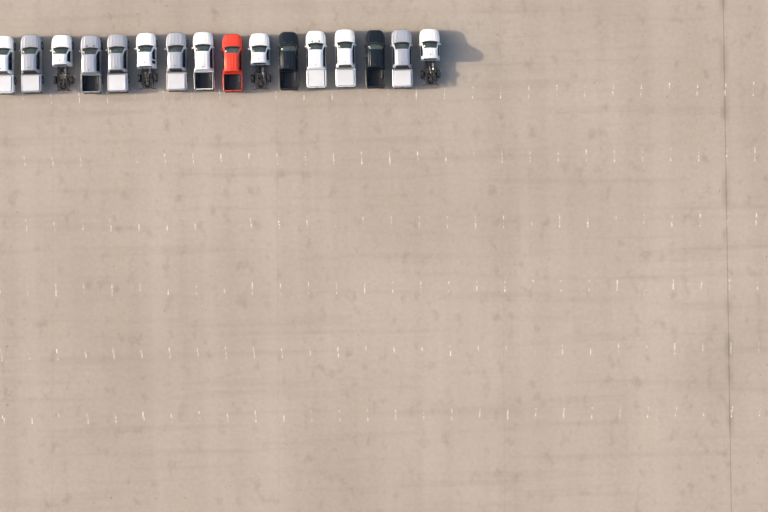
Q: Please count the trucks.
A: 16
